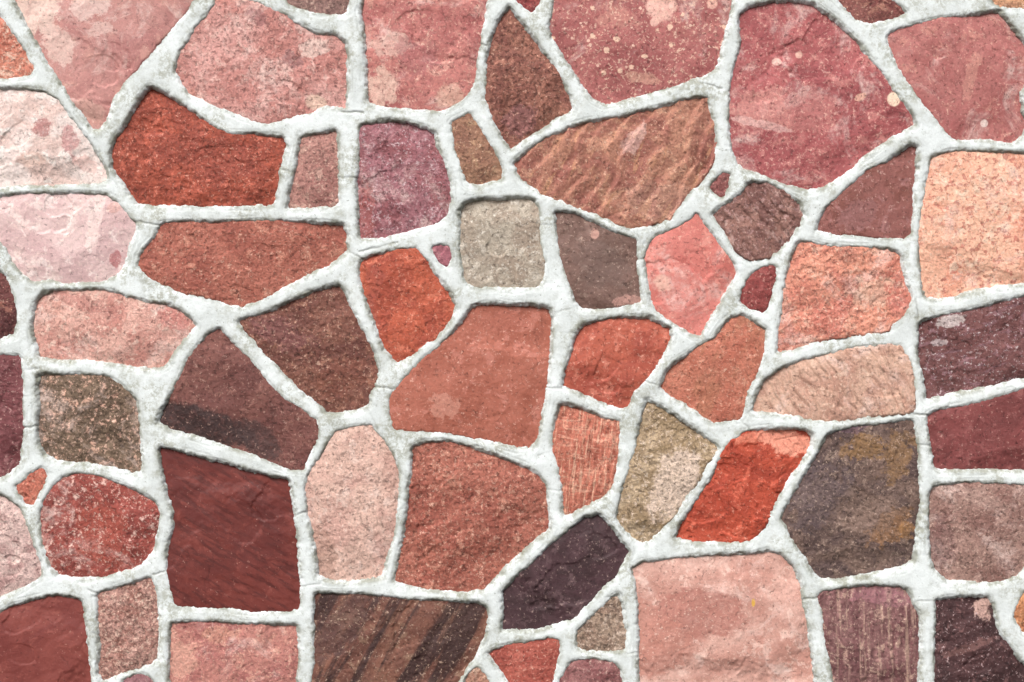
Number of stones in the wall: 68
